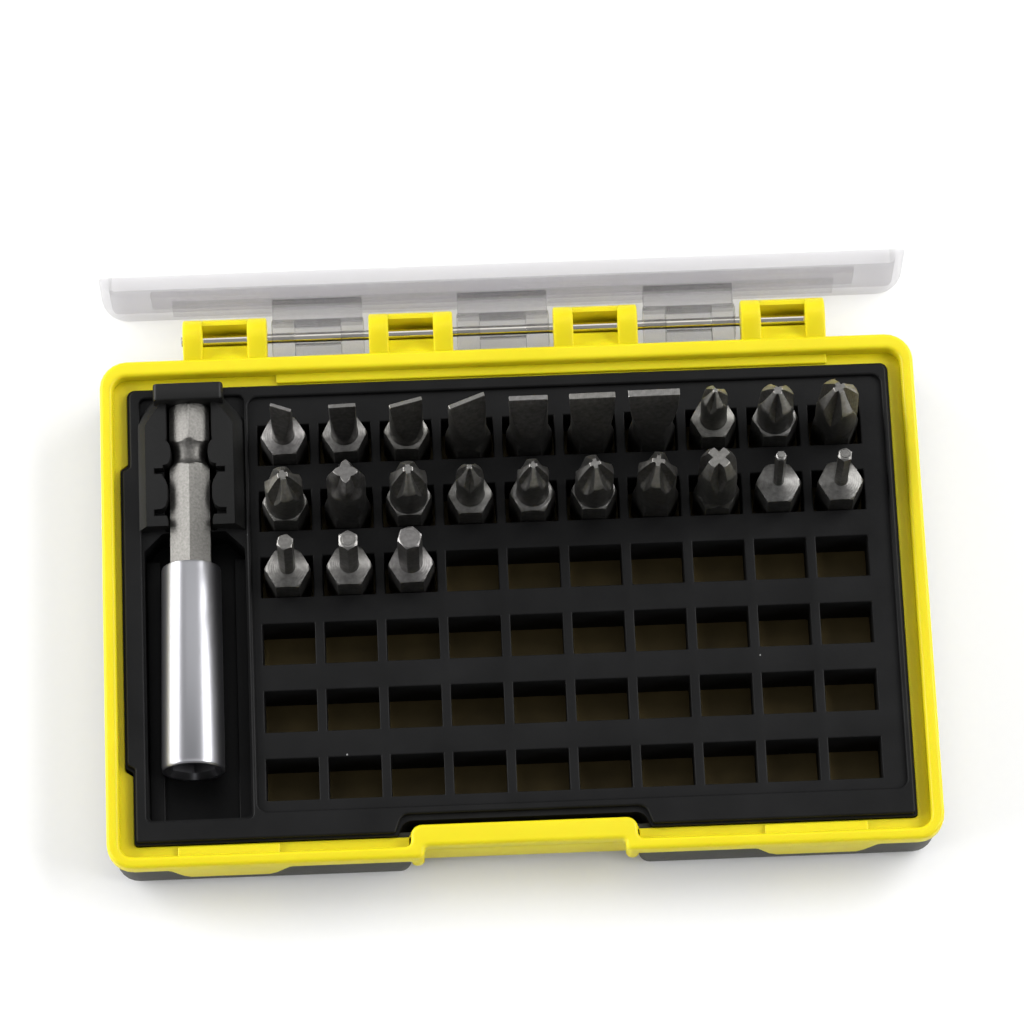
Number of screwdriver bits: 23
